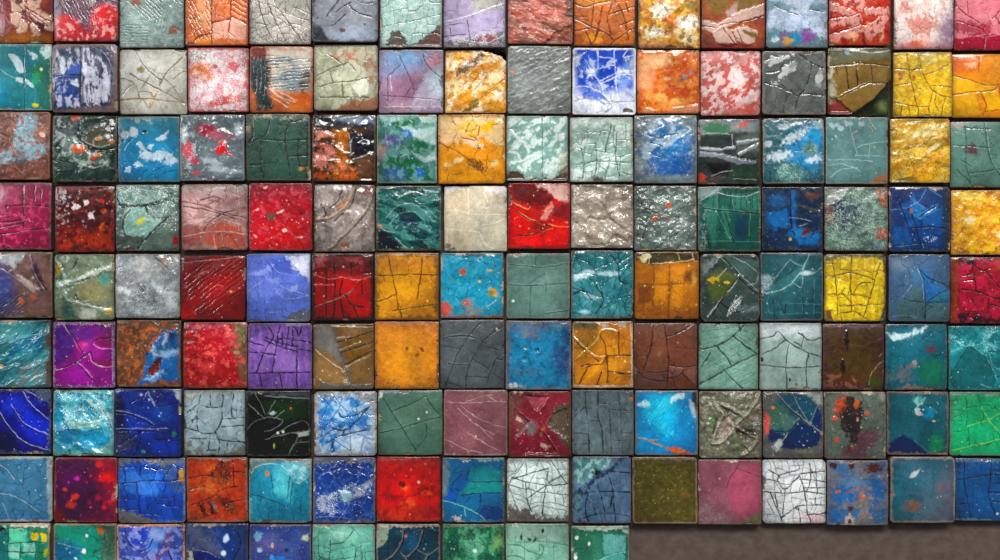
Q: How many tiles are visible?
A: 138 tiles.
